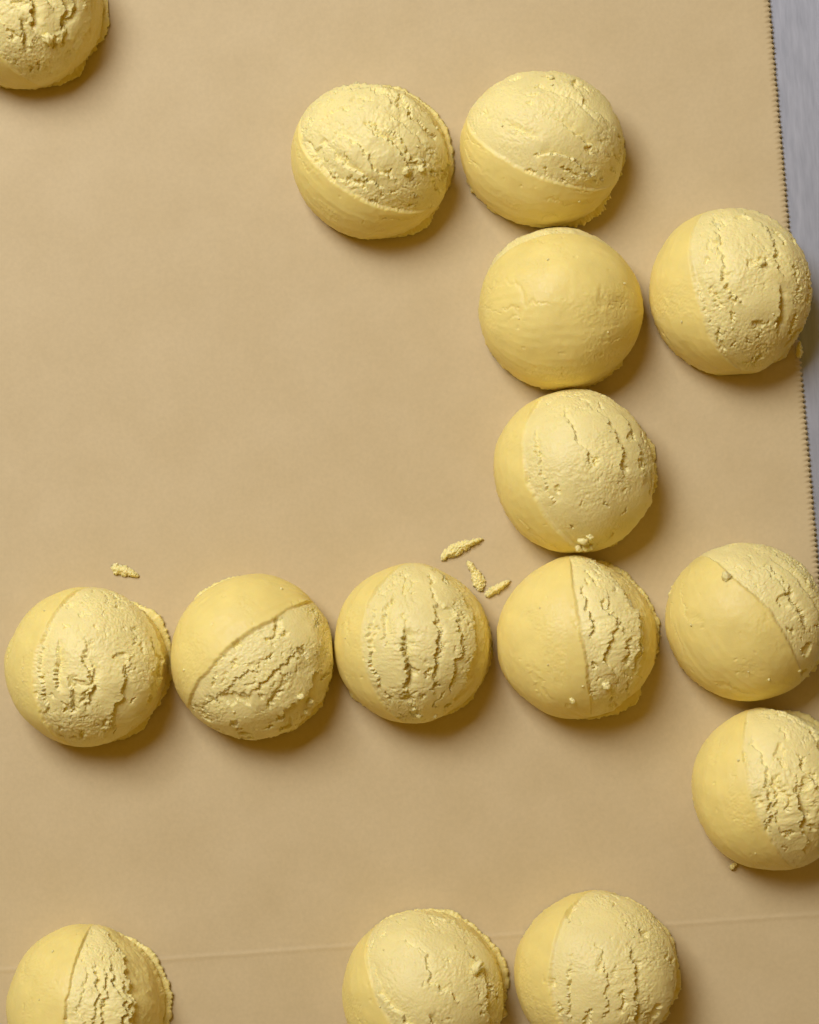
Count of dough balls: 15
